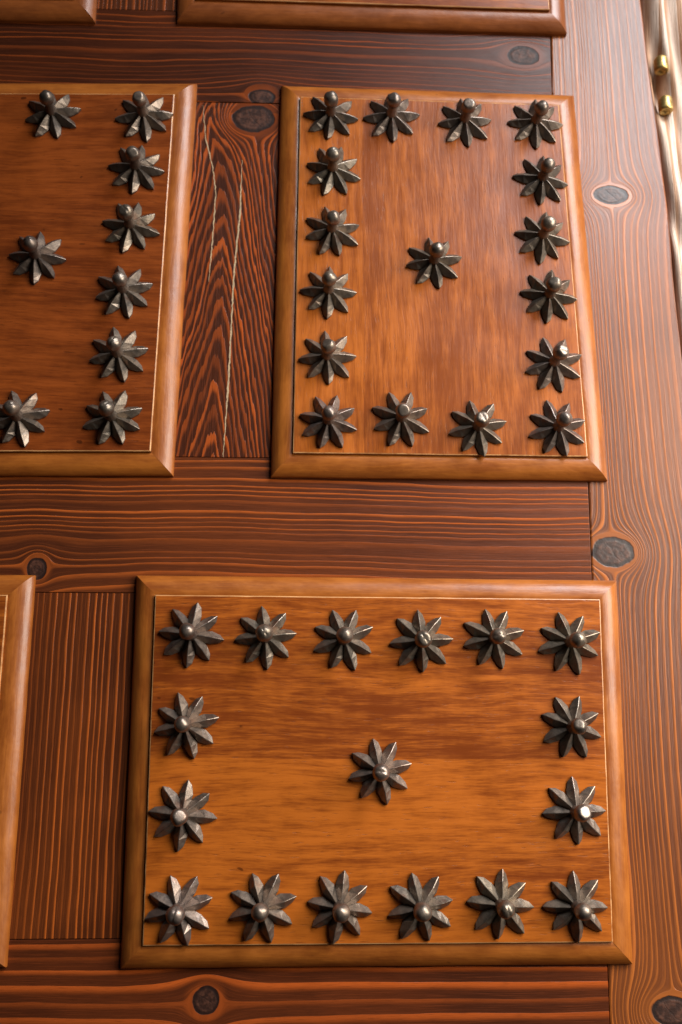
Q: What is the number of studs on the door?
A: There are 43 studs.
